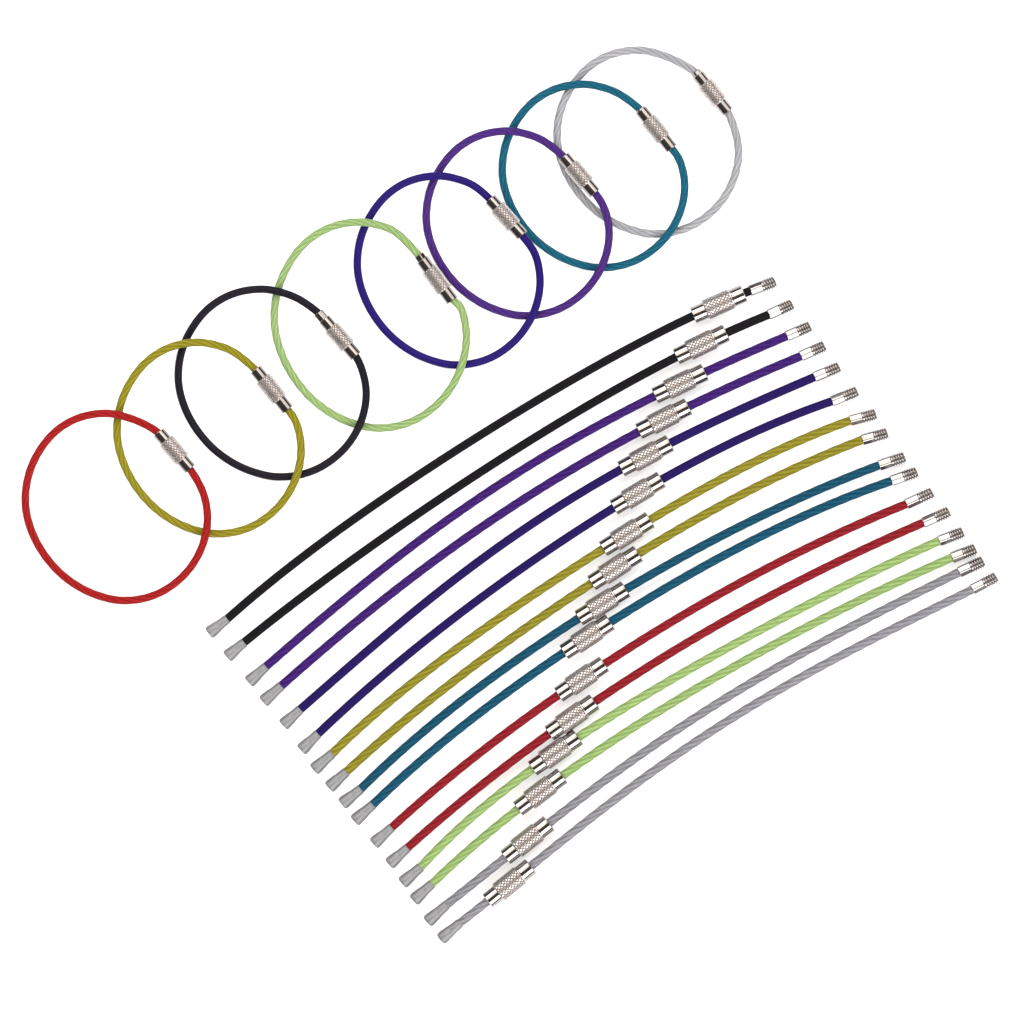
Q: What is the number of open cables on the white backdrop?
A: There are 16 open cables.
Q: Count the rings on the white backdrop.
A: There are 8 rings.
